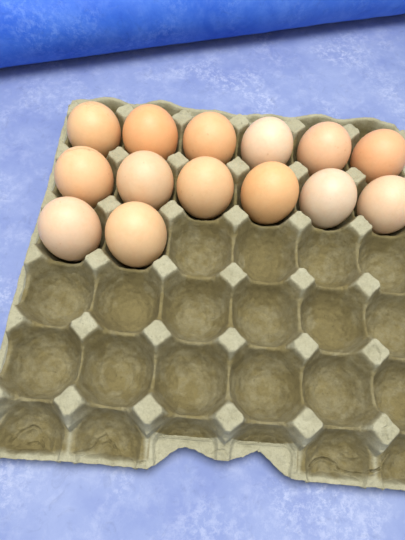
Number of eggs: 14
